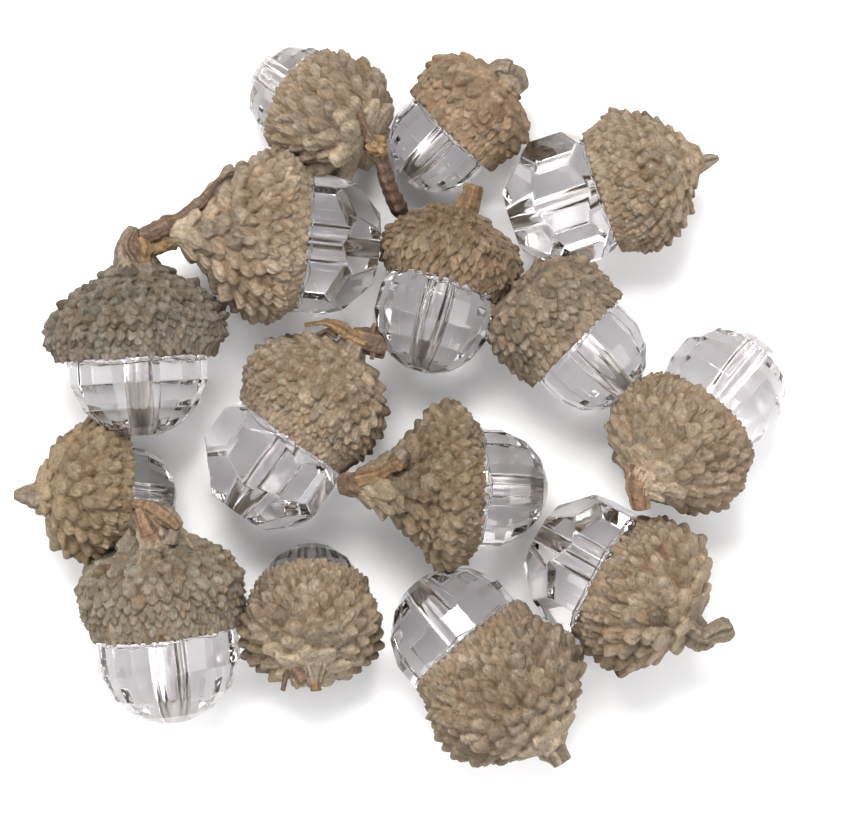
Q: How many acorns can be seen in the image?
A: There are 15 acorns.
